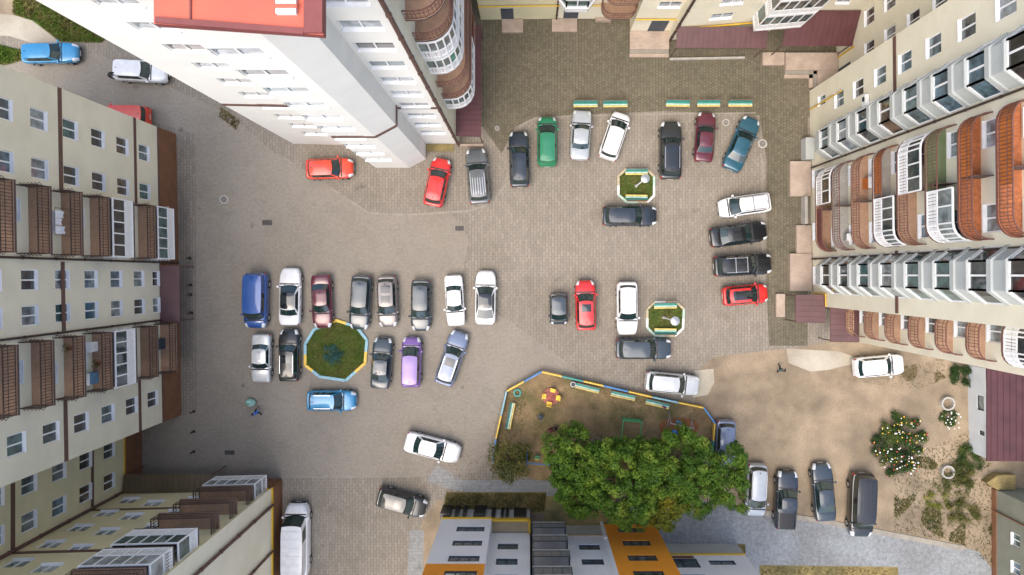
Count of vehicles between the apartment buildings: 46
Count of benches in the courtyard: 13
